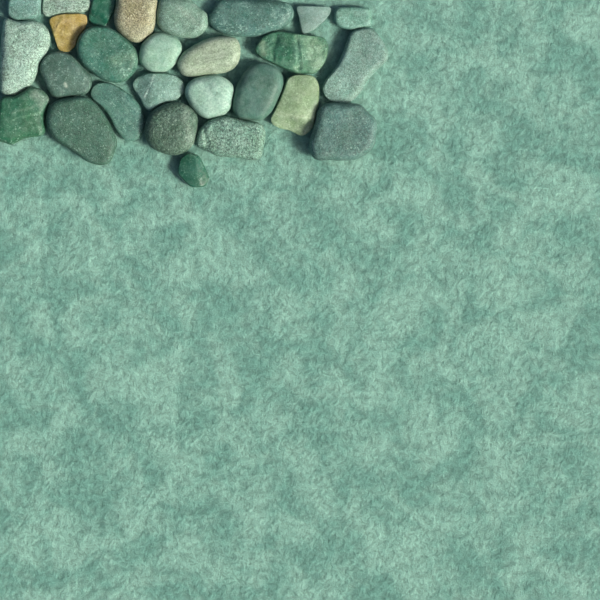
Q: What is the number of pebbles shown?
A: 27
